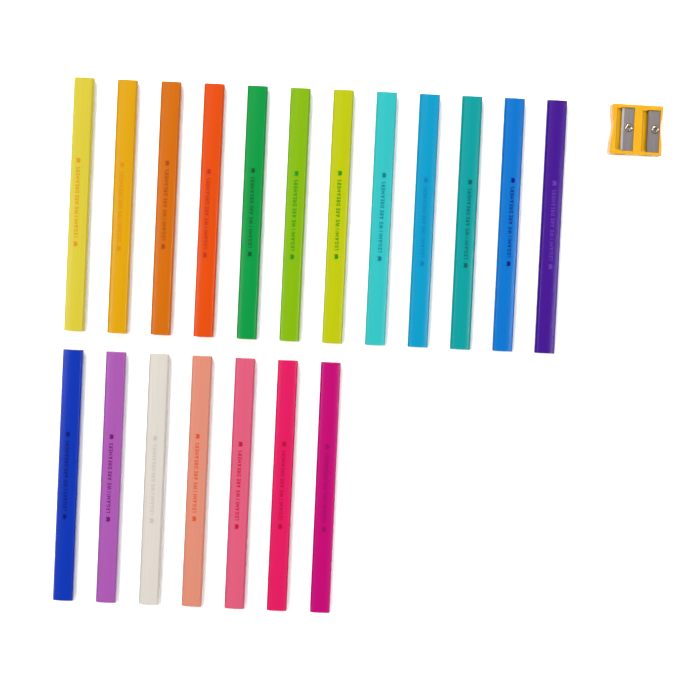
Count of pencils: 19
